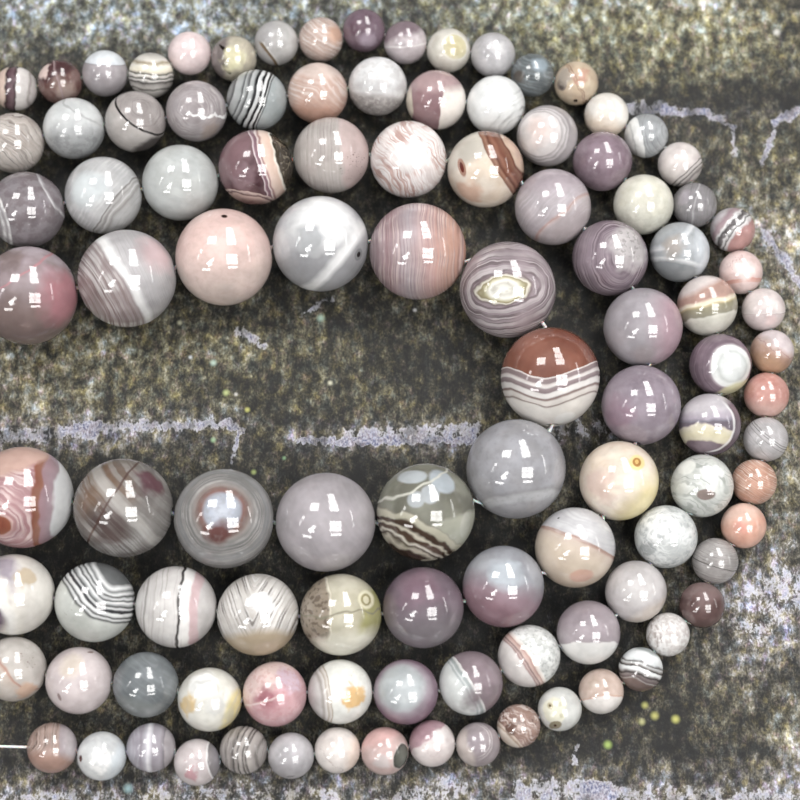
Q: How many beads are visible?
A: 105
